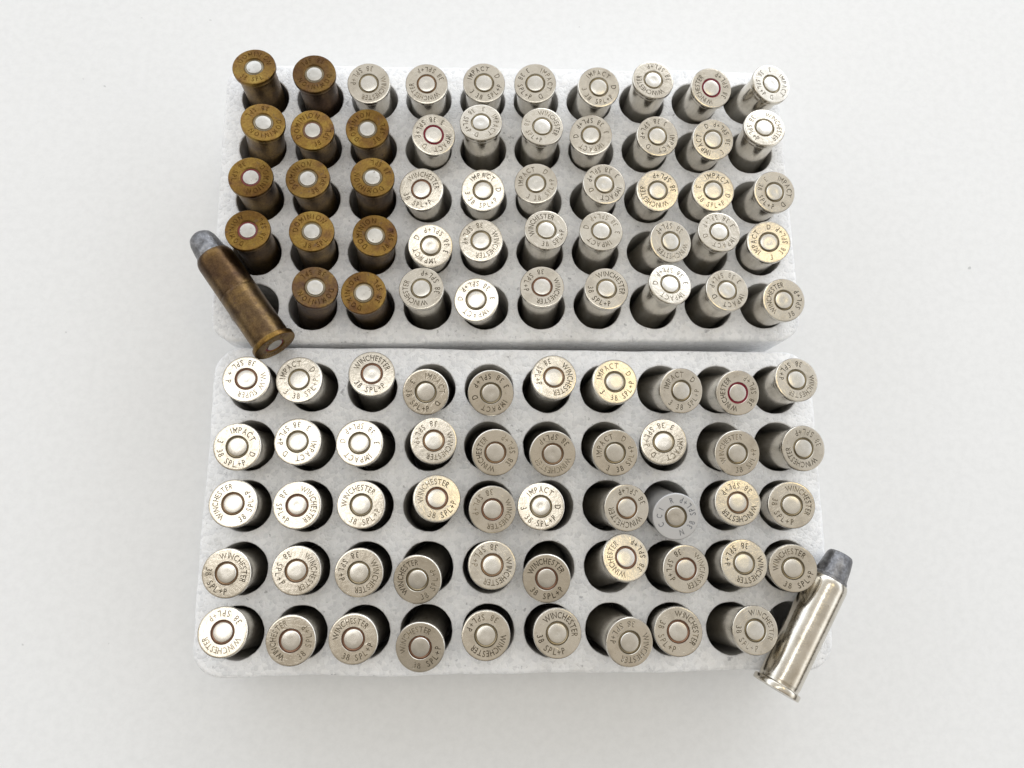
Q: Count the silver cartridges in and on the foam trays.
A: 86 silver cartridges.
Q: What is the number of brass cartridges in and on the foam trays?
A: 14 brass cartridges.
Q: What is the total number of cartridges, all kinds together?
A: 100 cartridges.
